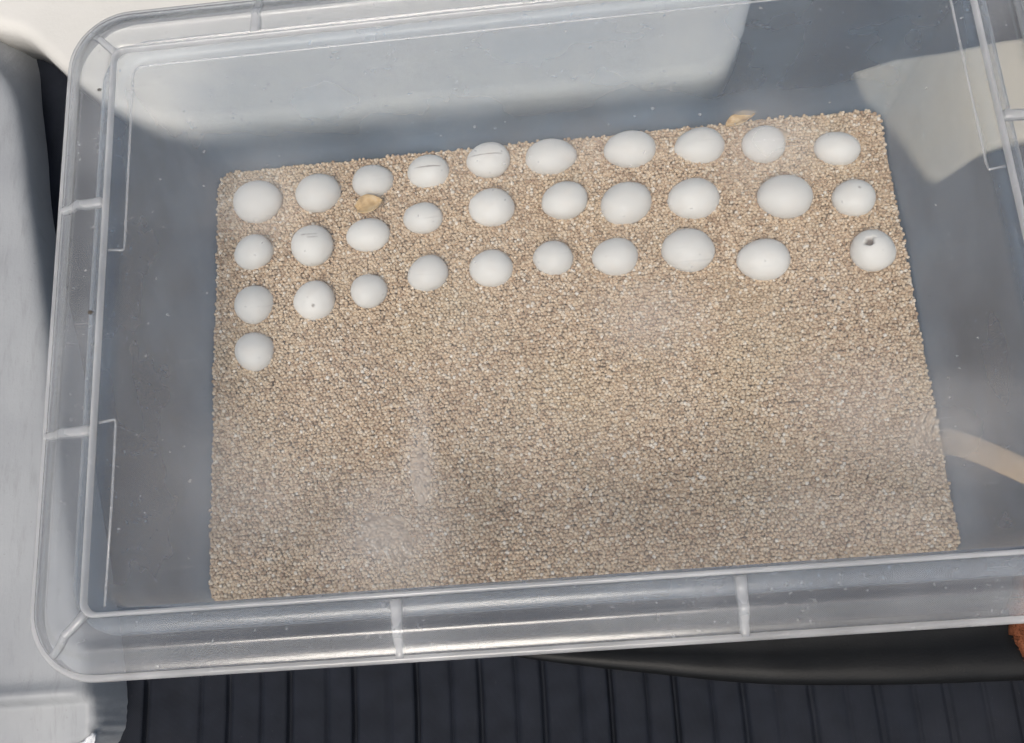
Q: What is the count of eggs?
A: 31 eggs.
